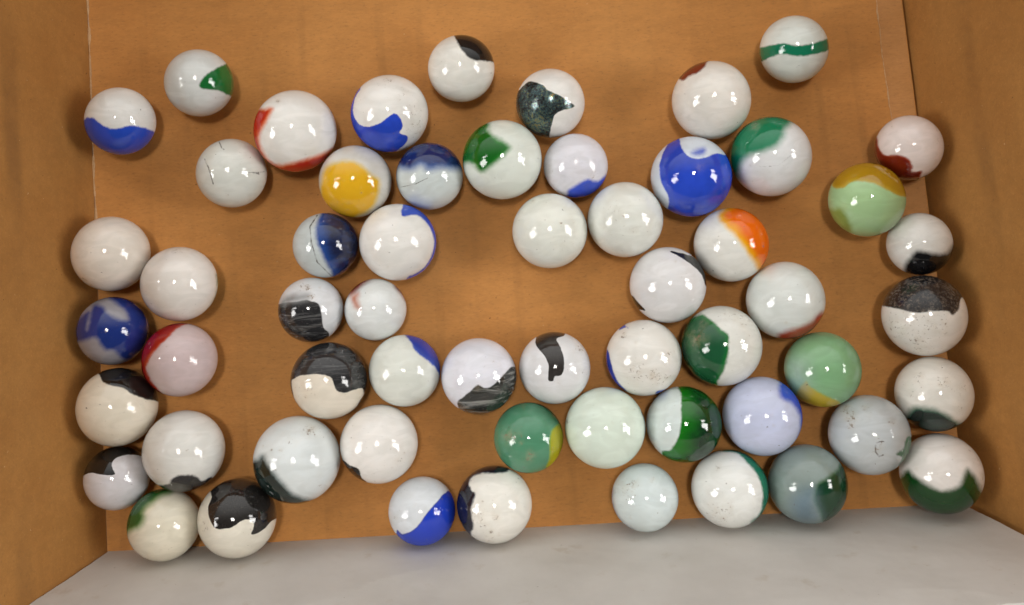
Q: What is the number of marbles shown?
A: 58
